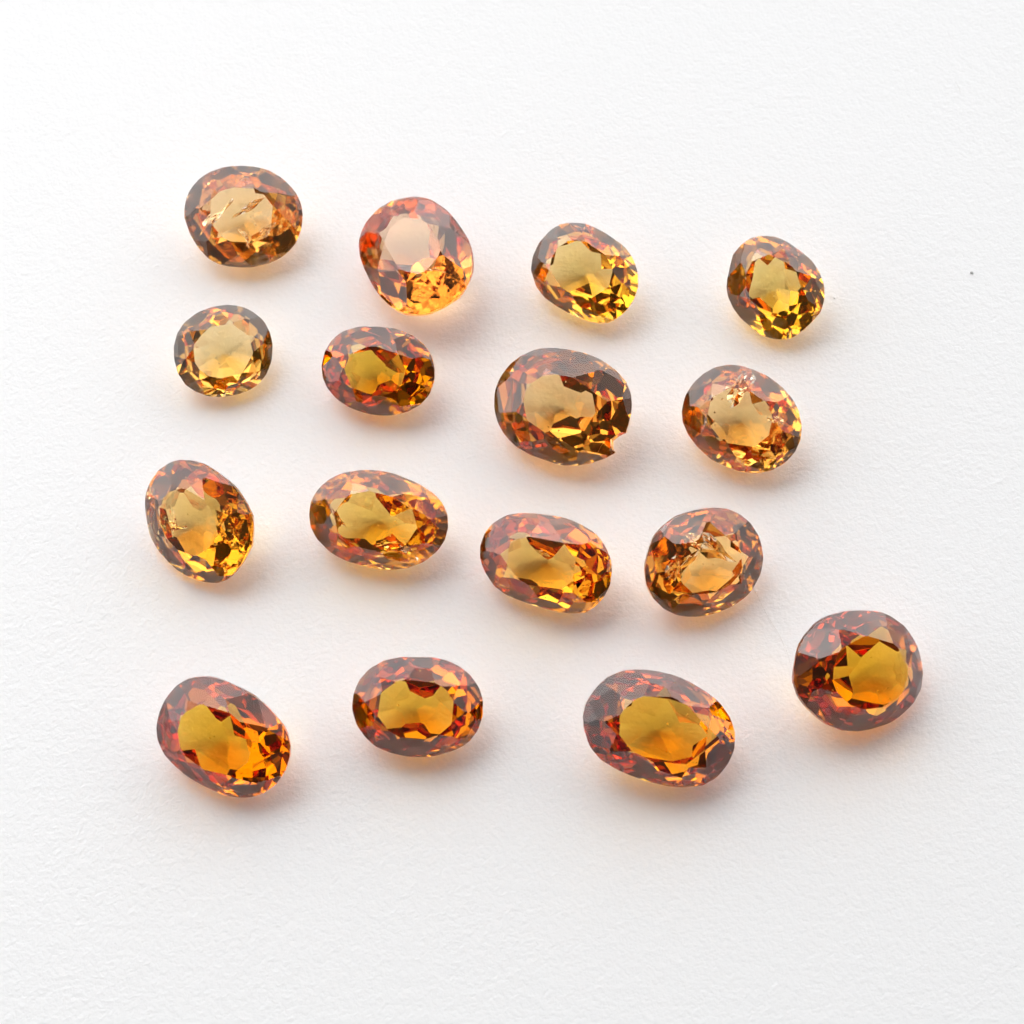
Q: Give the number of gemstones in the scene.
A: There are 16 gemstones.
